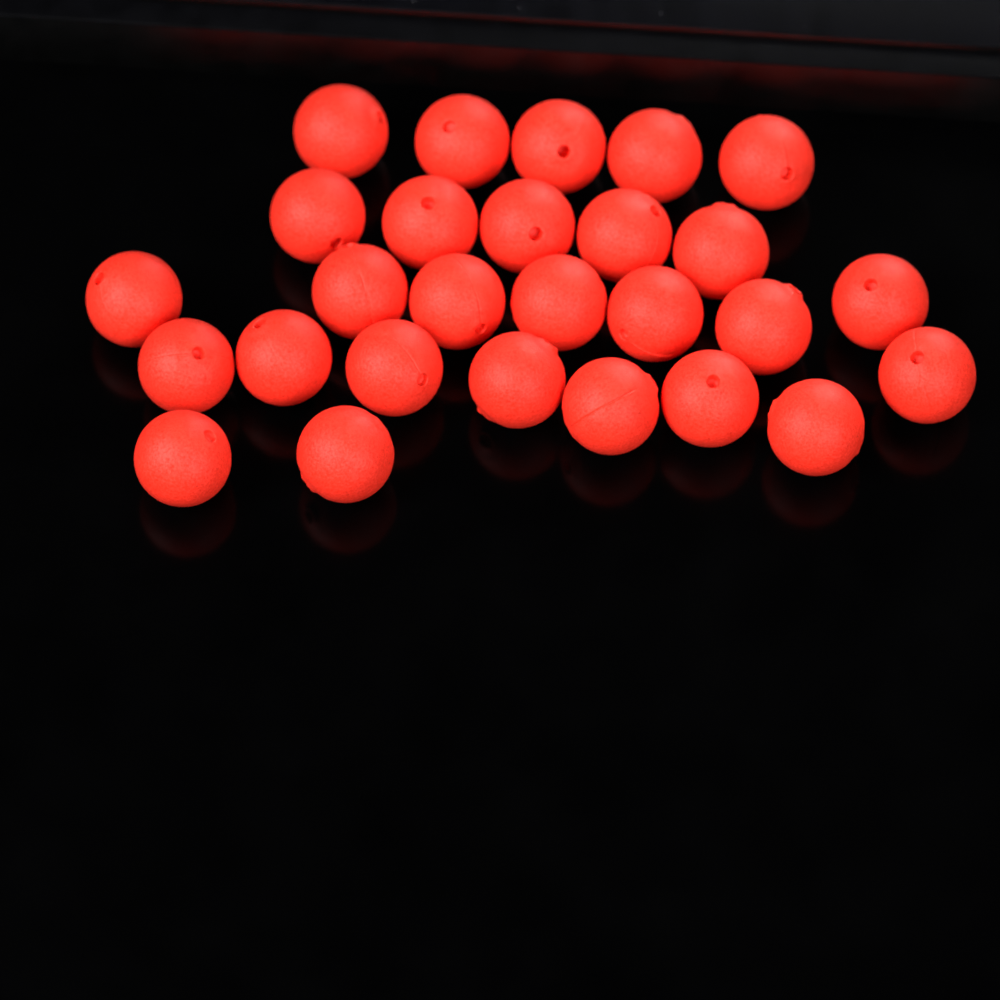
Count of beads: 27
